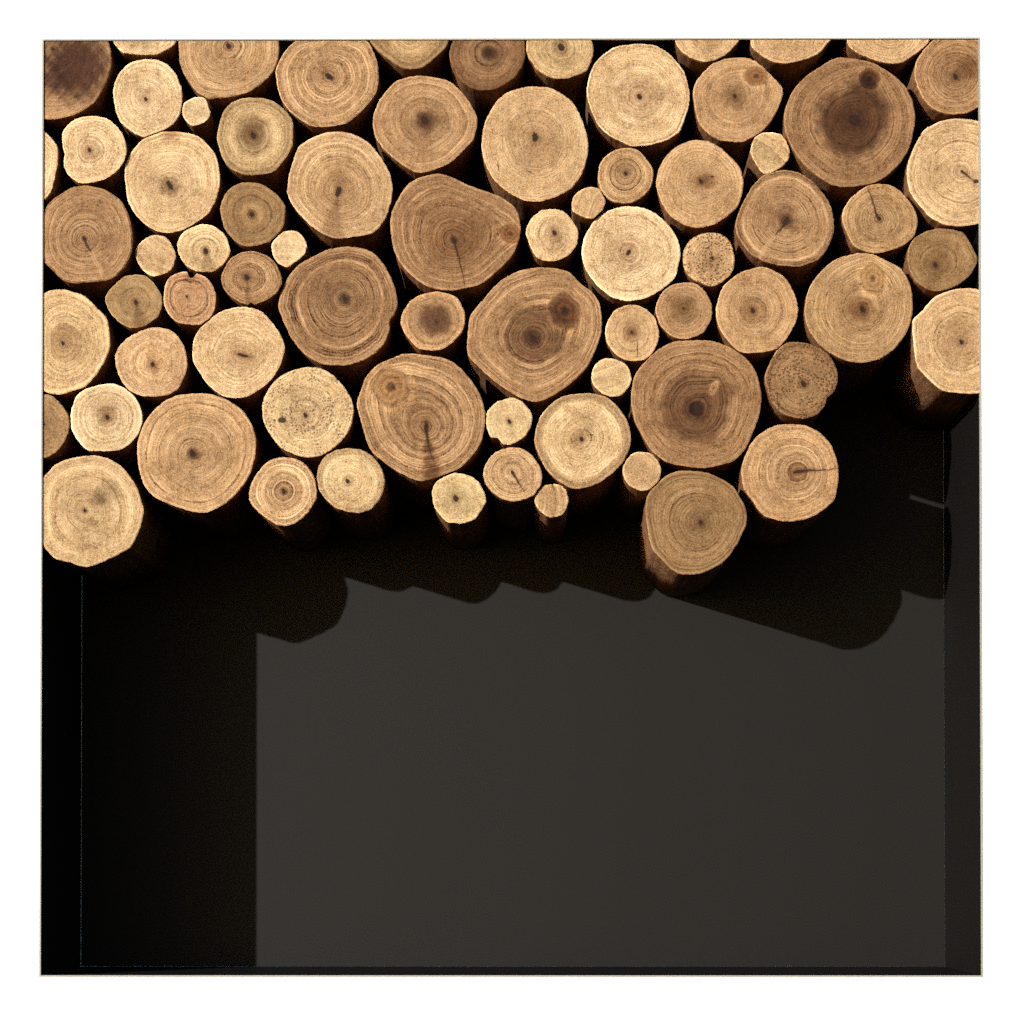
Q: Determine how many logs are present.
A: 73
